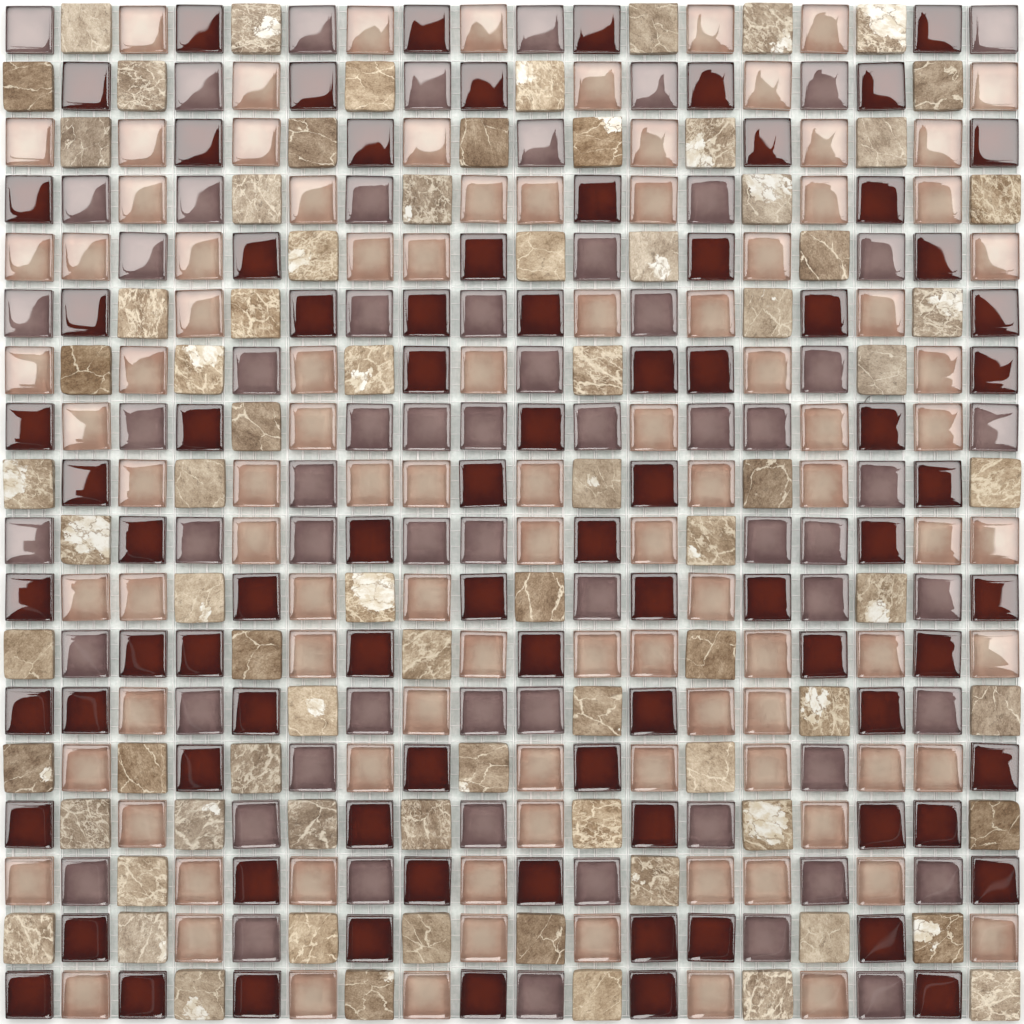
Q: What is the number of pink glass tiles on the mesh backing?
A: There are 99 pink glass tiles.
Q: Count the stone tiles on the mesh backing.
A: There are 79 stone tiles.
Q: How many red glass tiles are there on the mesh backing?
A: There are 83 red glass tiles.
